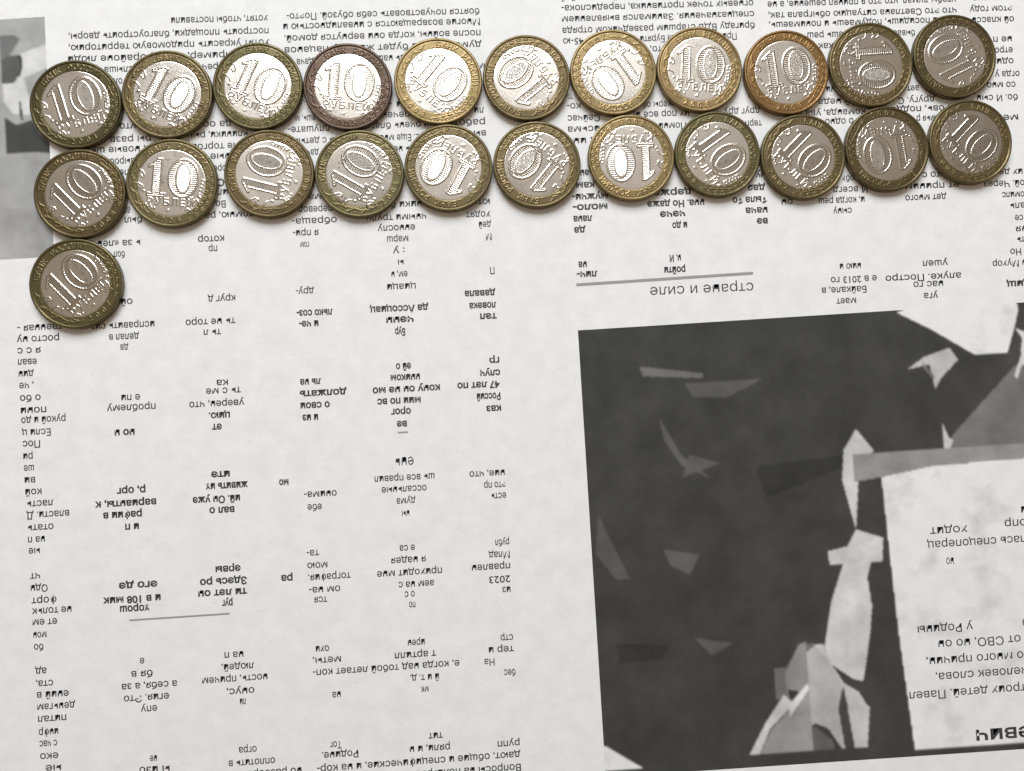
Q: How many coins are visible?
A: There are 23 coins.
